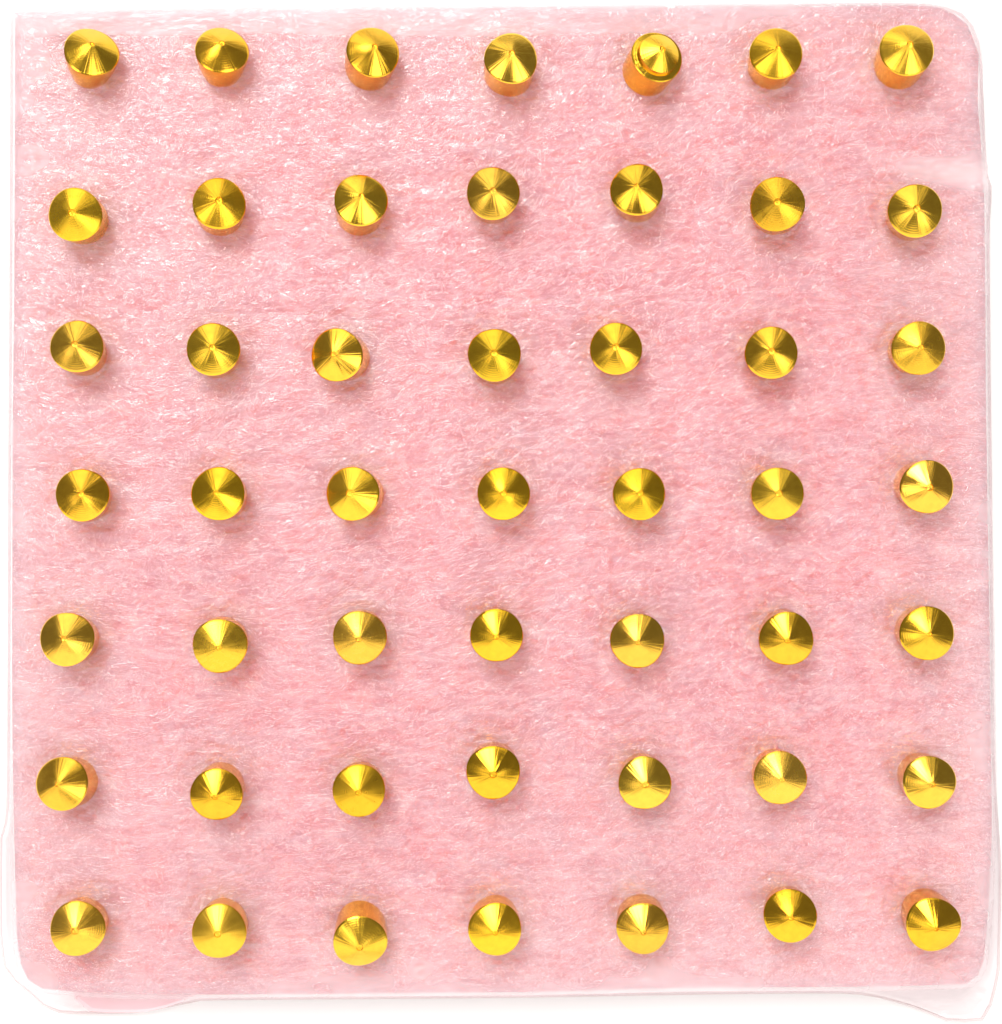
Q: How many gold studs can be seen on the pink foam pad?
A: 49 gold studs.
